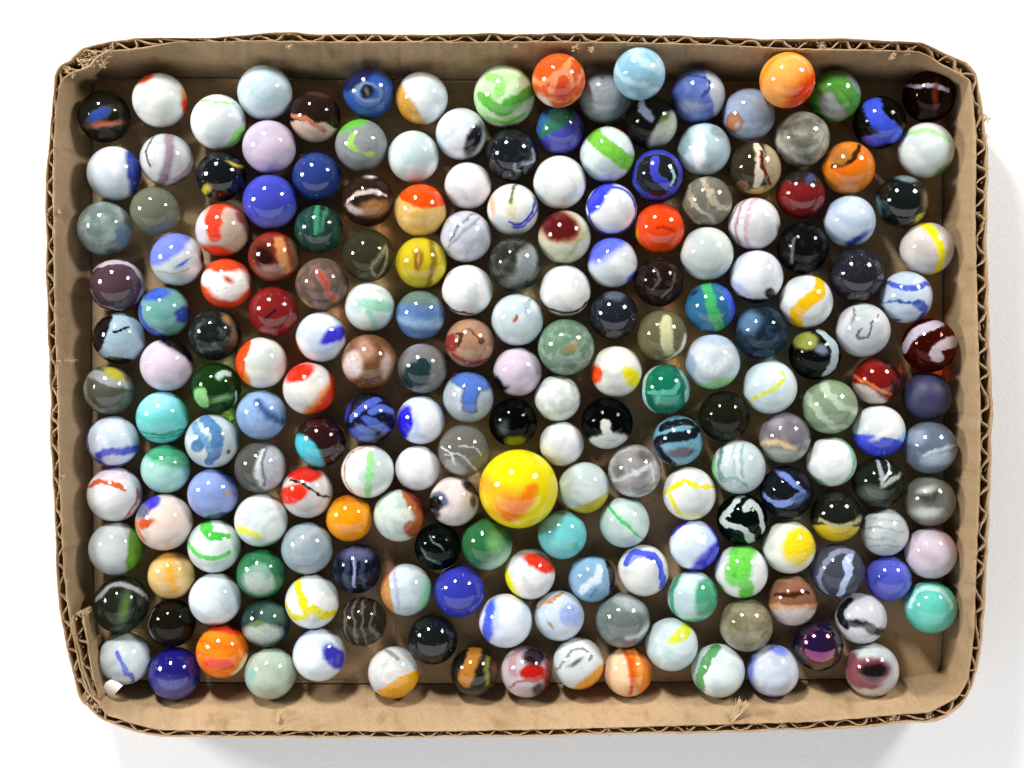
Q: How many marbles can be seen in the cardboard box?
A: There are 198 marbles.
